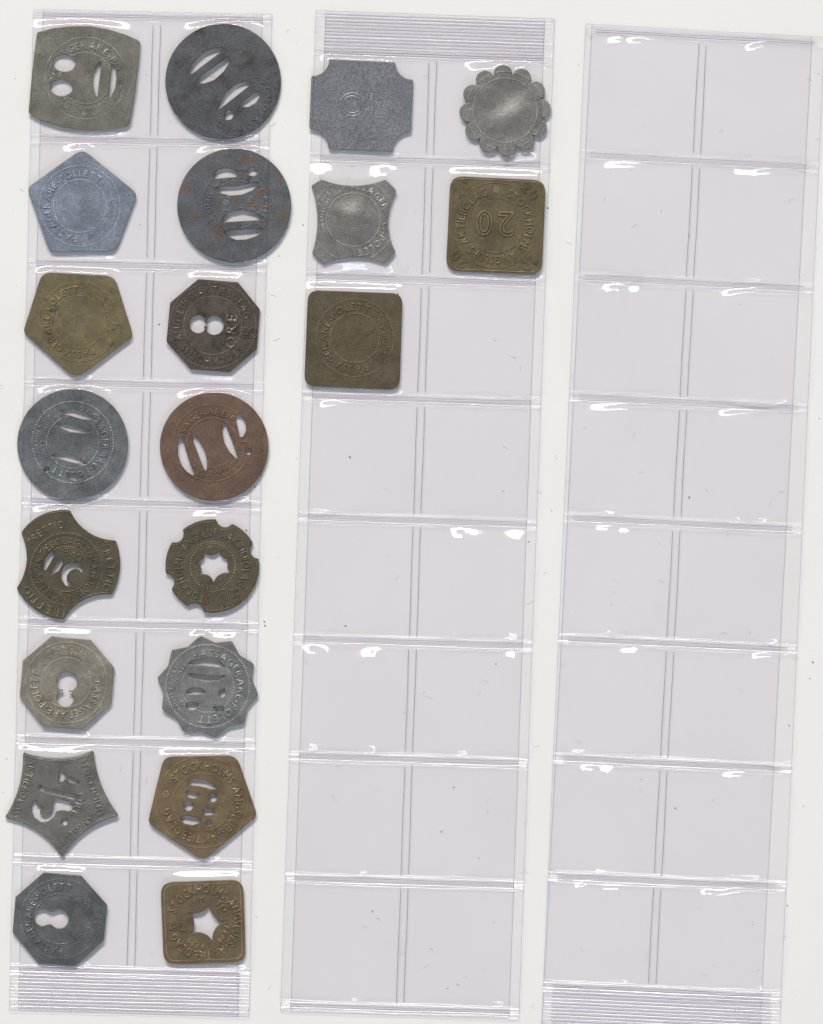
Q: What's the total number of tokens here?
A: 21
